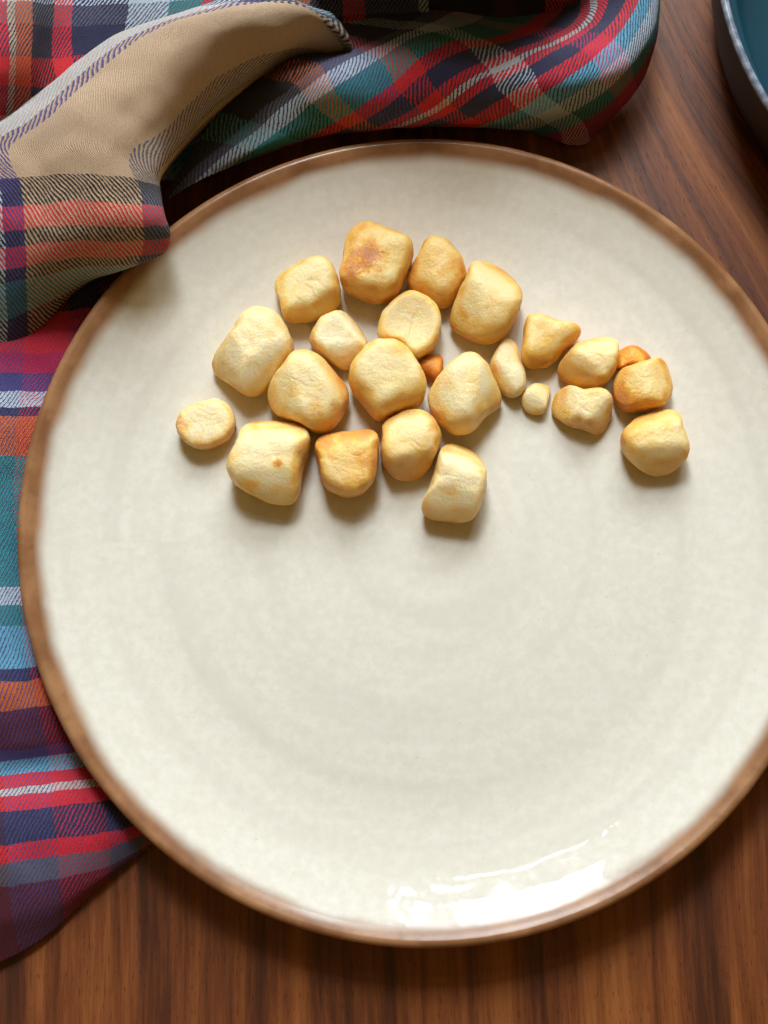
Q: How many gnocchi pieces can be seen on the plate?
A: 24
